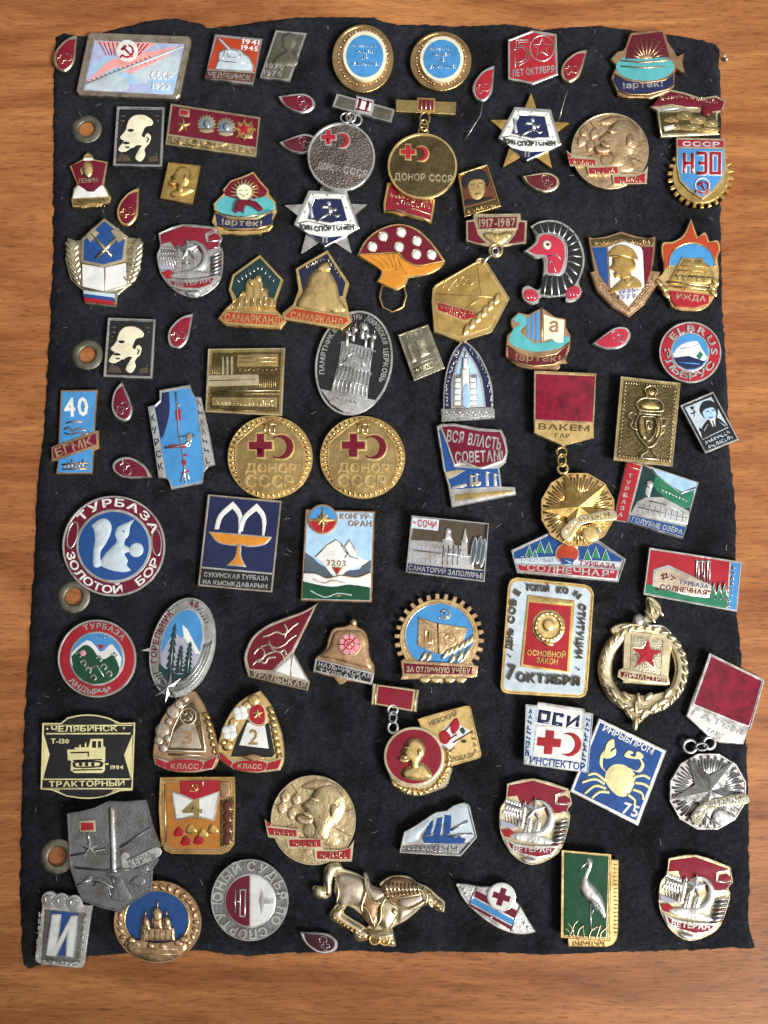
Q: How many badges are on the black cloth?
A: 91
